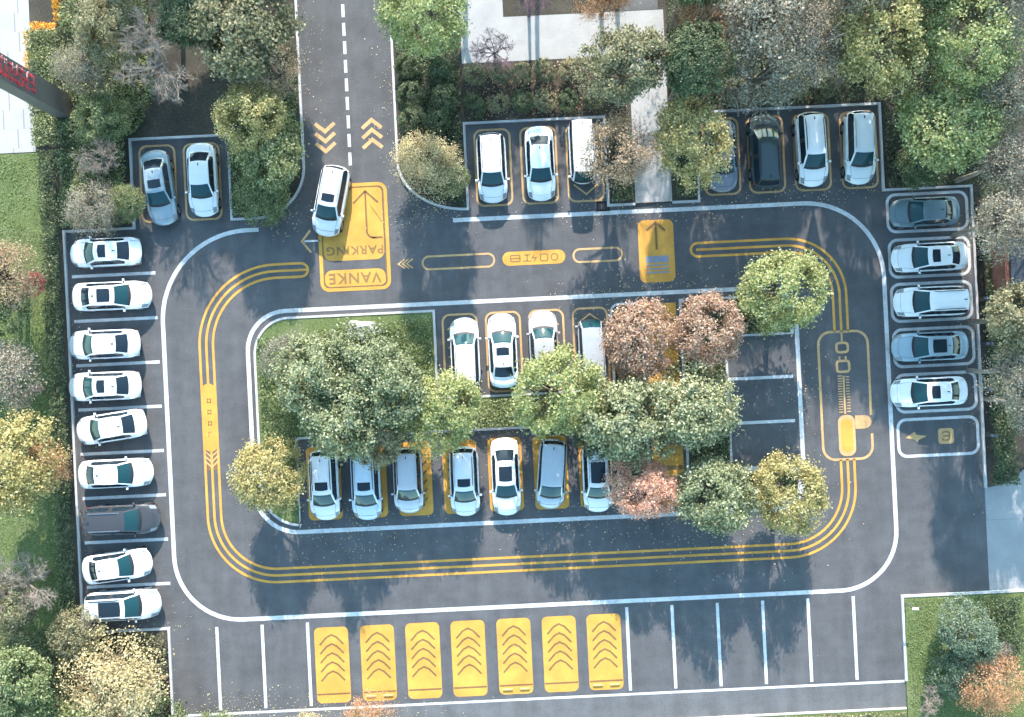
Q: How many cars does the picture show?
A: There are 35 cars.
